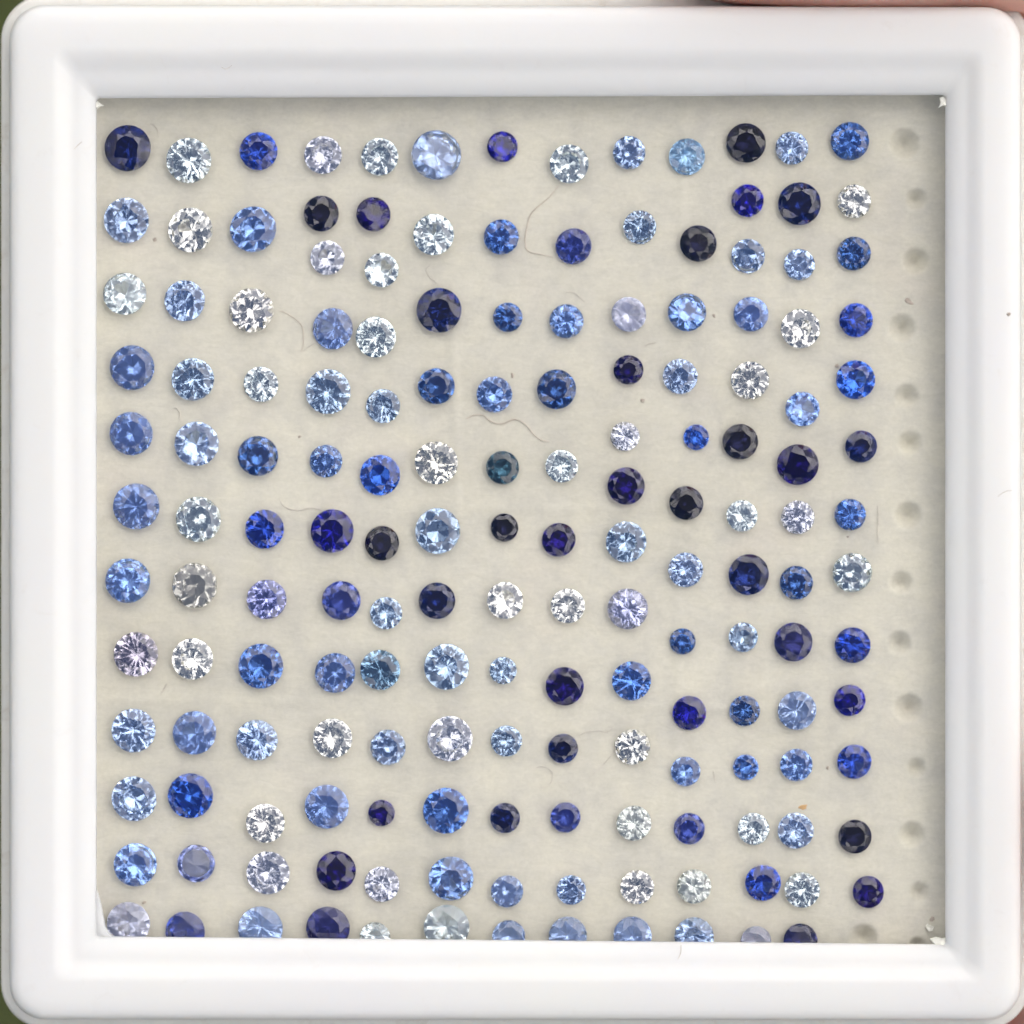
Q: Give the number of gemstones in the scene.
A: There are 165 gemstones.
